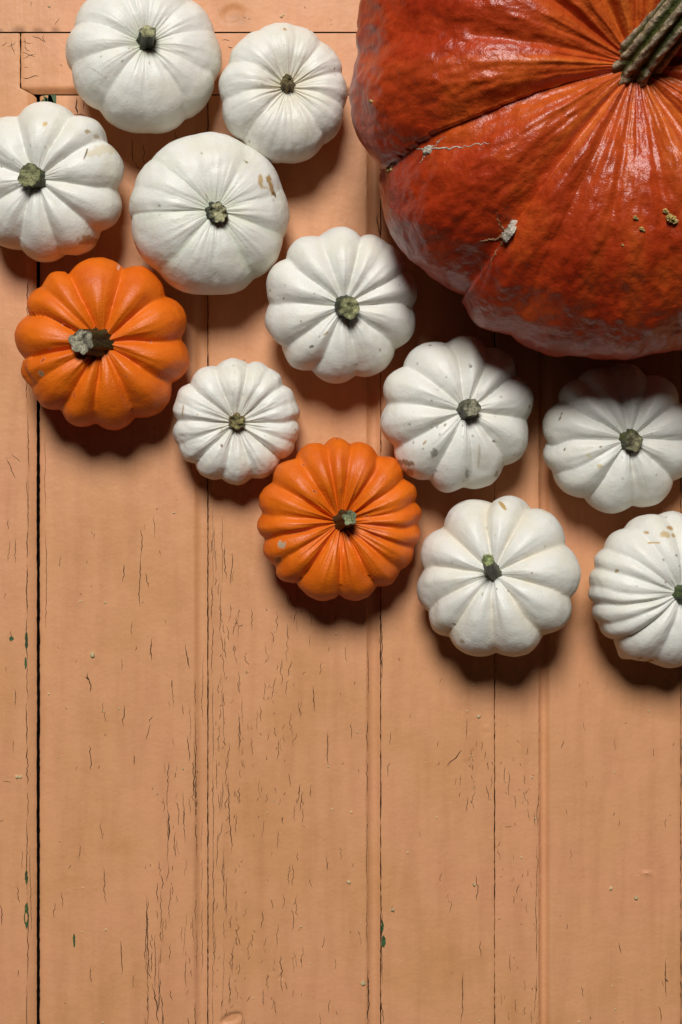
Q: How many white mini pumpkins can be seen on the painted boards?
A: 10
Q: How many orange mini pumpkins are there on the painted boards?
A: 2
